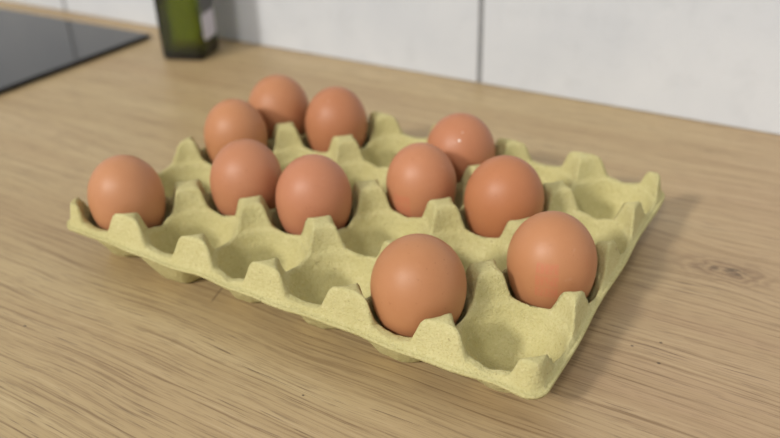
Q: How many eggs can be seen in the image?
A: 11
